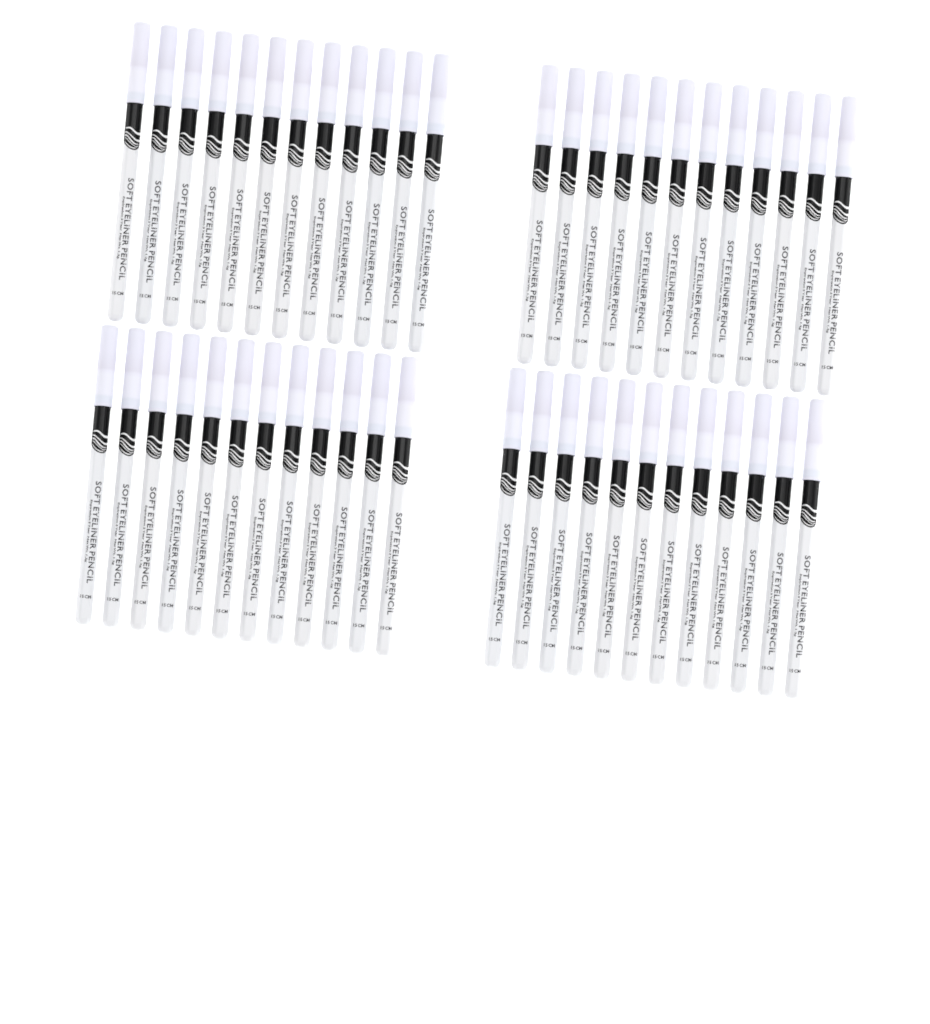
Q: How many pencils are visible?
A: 48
